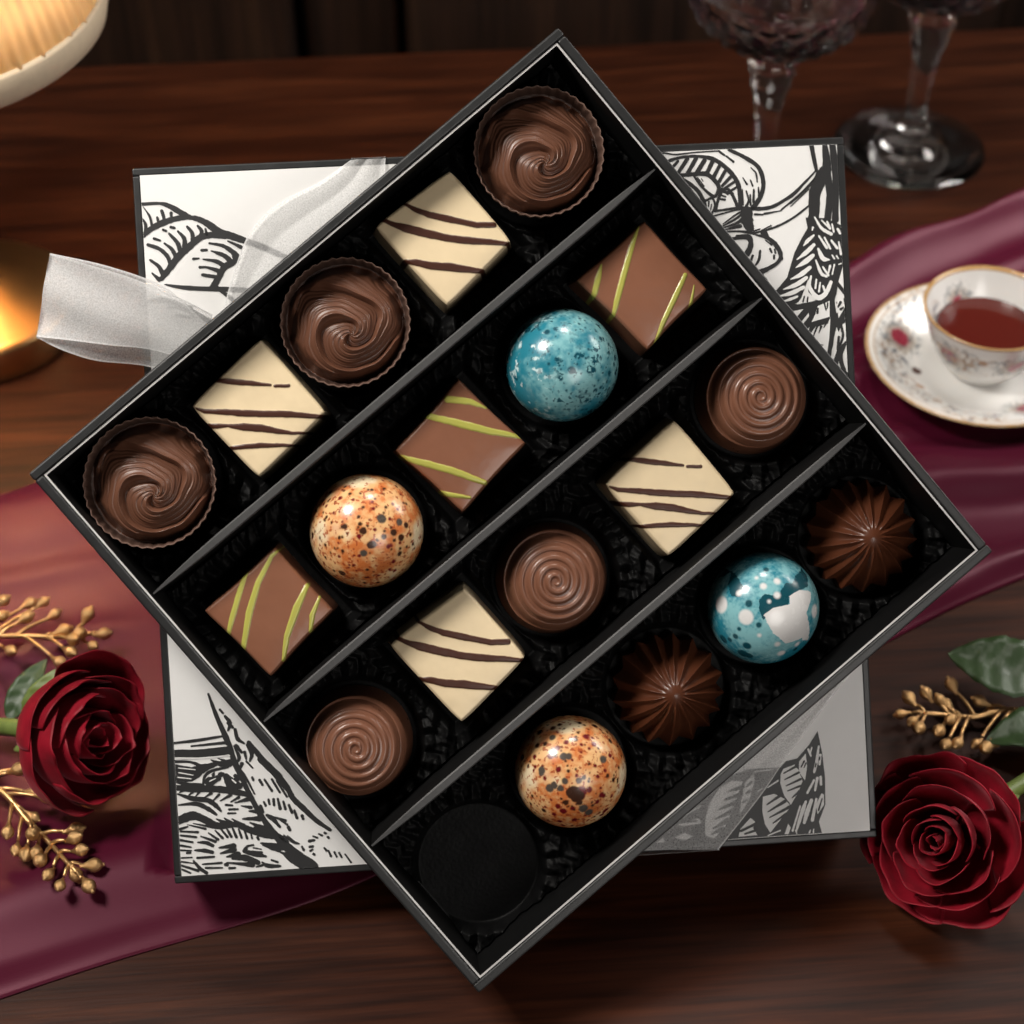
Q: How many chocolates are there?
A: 19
